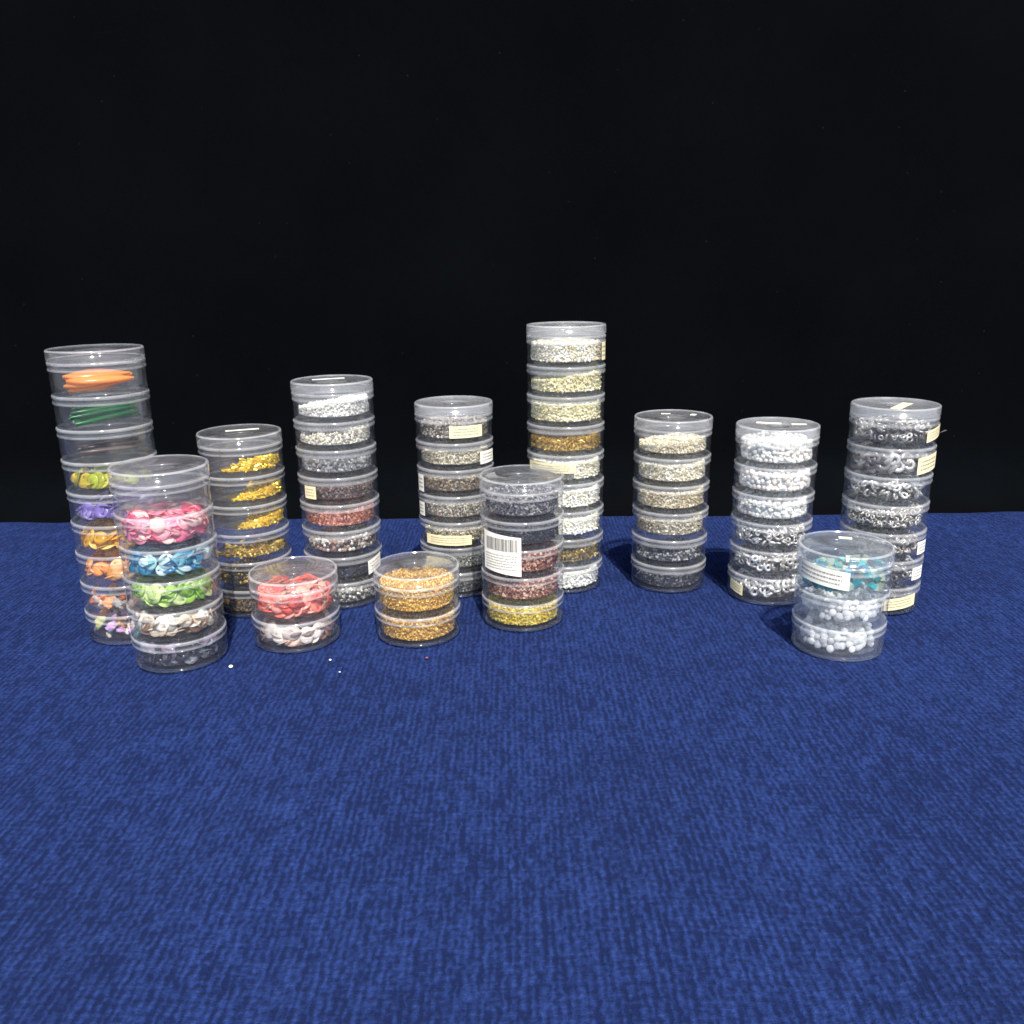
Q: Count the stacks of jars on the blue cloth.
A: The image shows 13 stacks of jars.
